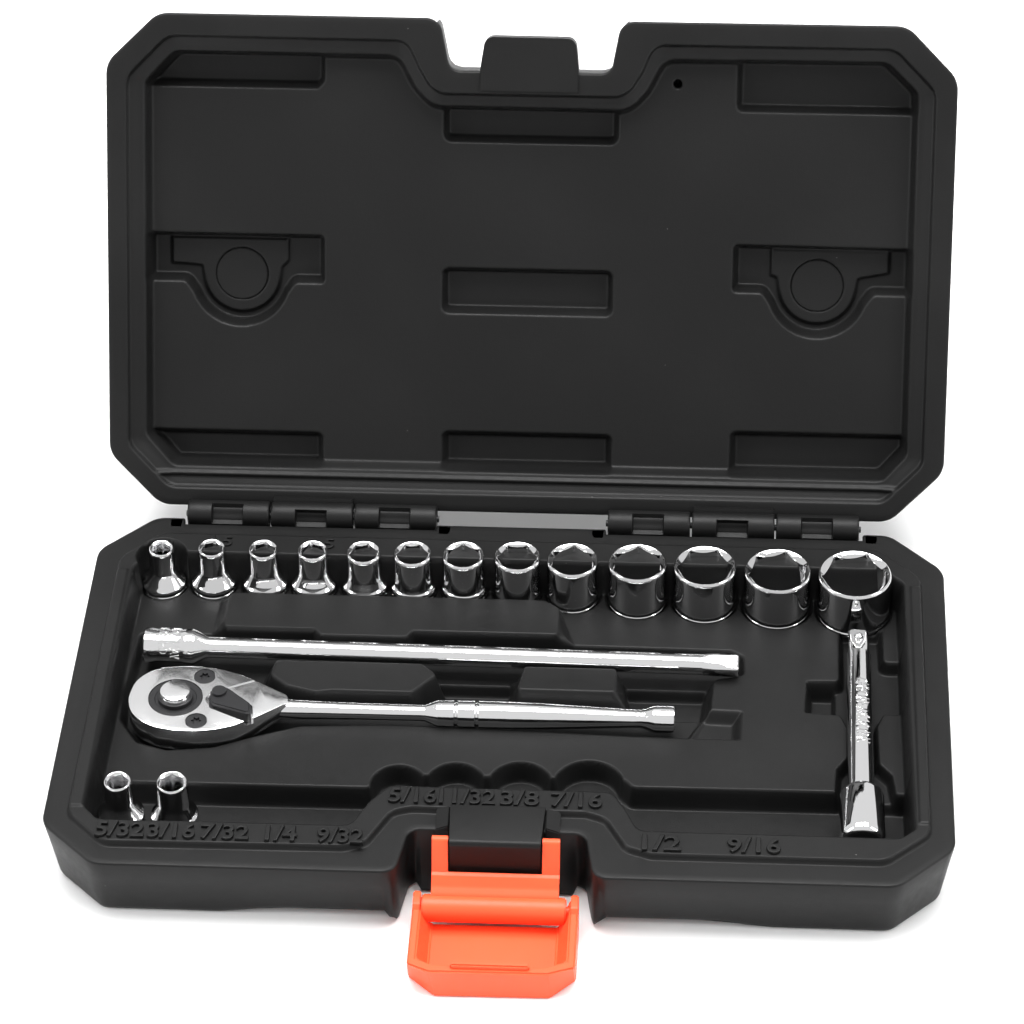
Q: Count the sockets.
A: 15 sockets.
